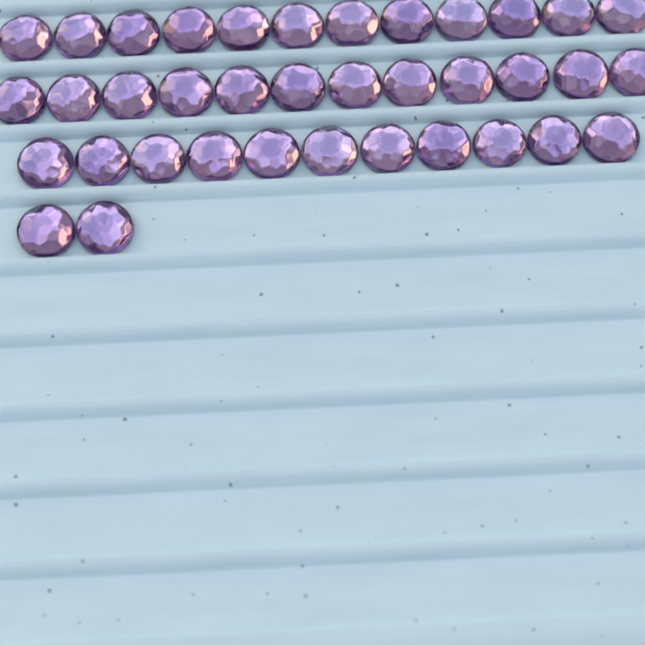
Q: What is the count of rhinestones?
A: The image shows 37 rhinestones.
